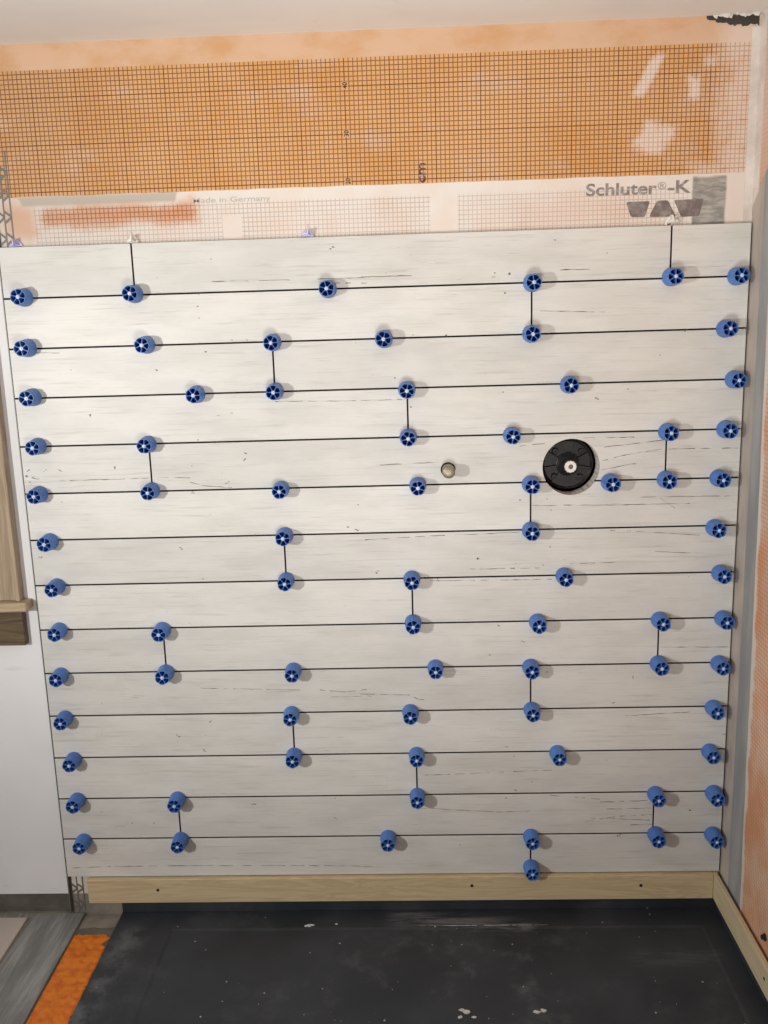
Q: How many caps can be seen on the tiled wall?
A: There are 76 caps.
